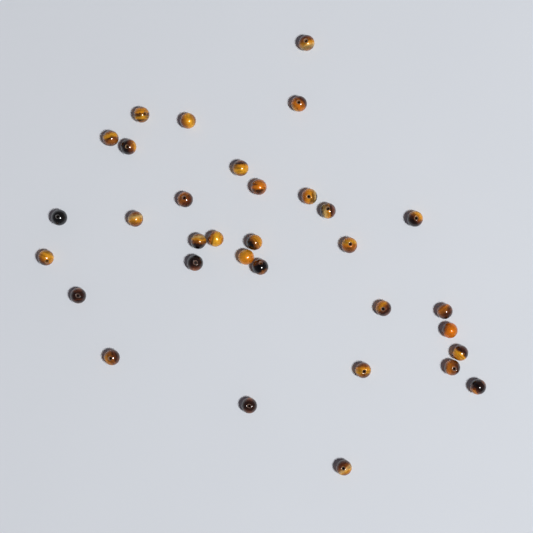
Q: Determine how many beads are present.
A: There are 33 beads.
